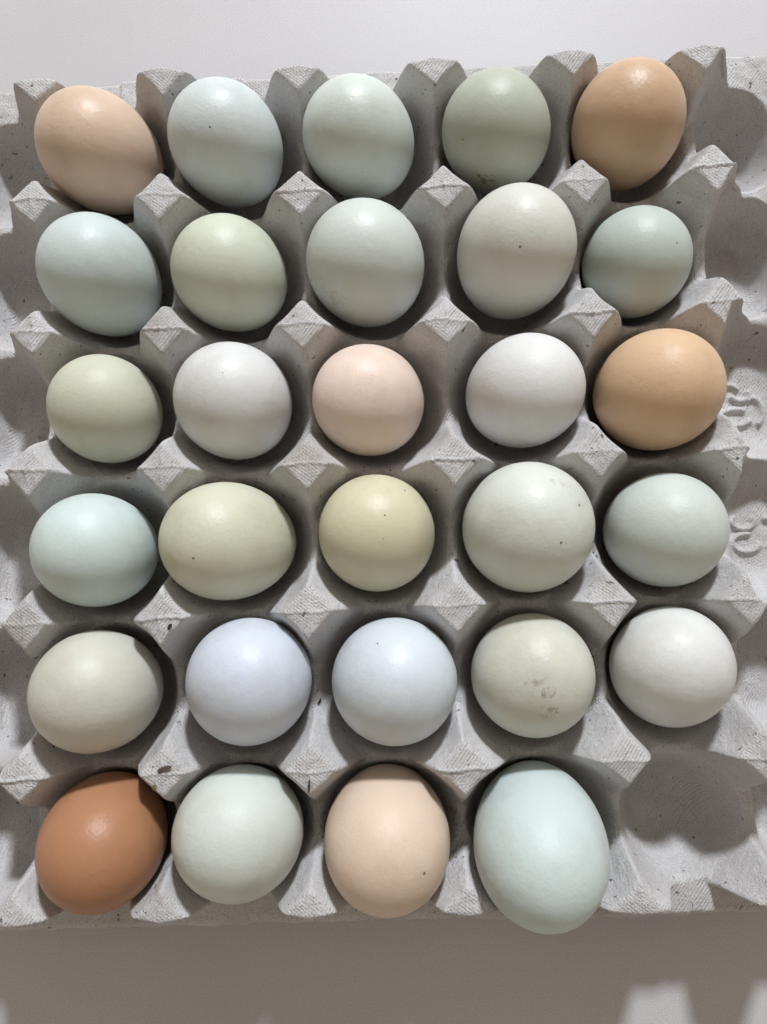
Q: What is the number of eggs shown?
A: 29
